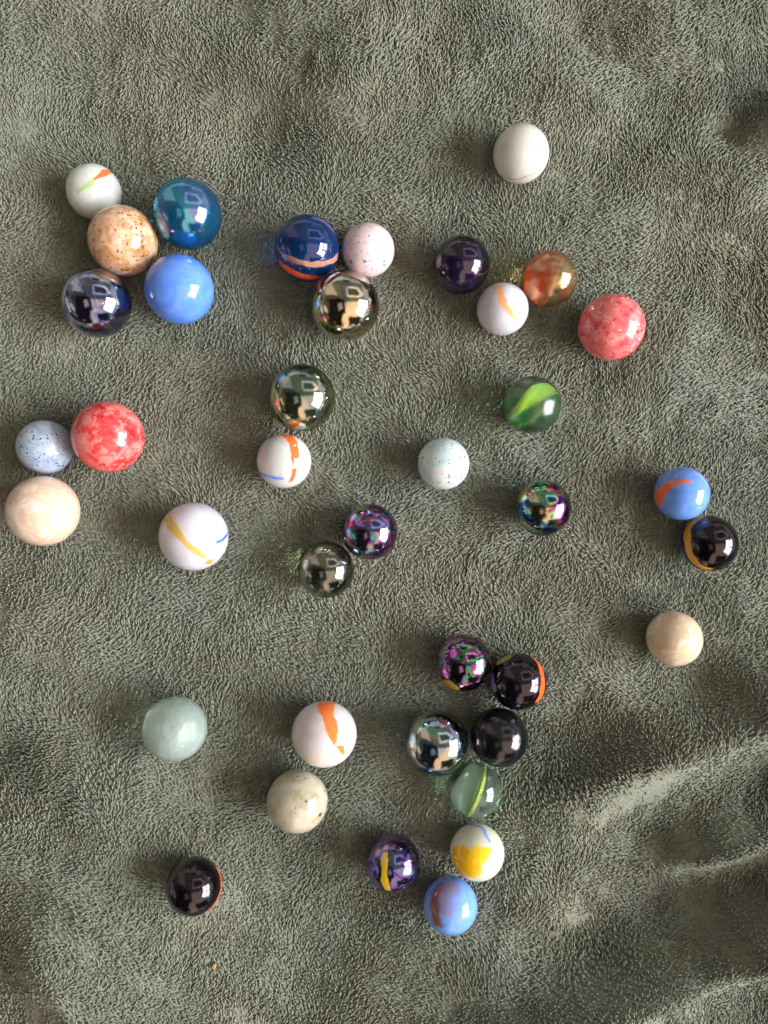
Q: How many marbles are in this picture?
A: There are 39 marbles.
